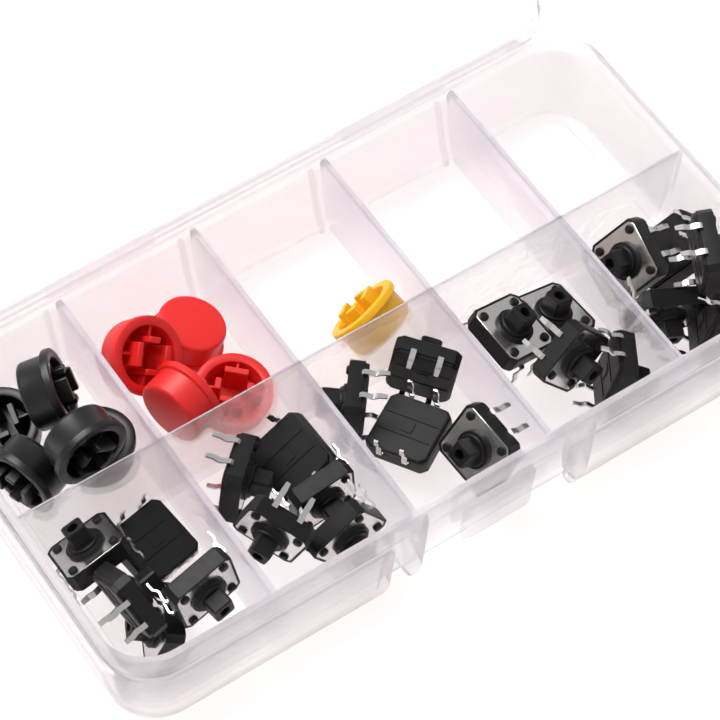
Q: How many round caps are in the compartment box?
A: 10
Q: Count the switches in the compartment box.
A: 23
